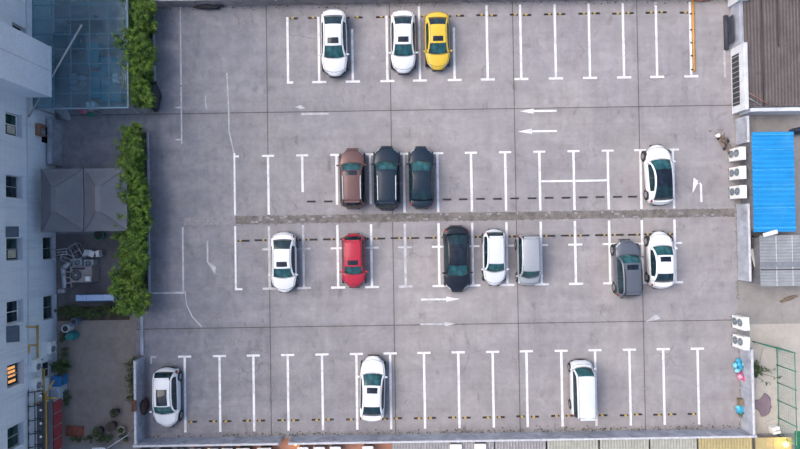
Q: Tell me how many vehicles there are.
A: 17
